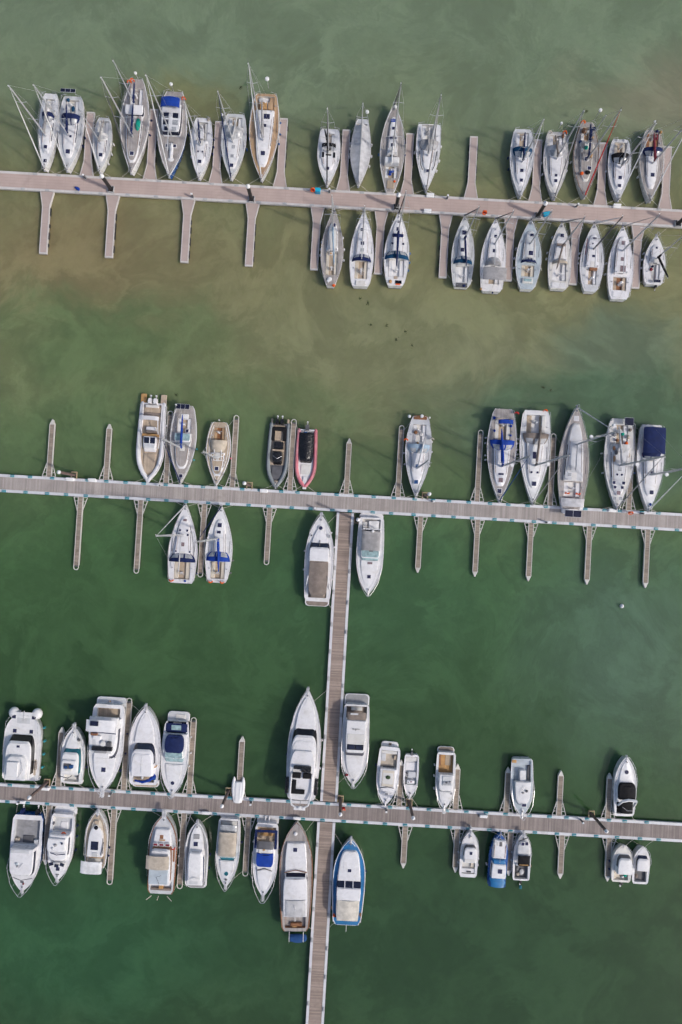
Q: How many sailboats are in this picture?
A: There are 37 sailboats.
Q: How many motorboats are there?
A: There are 31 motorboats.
